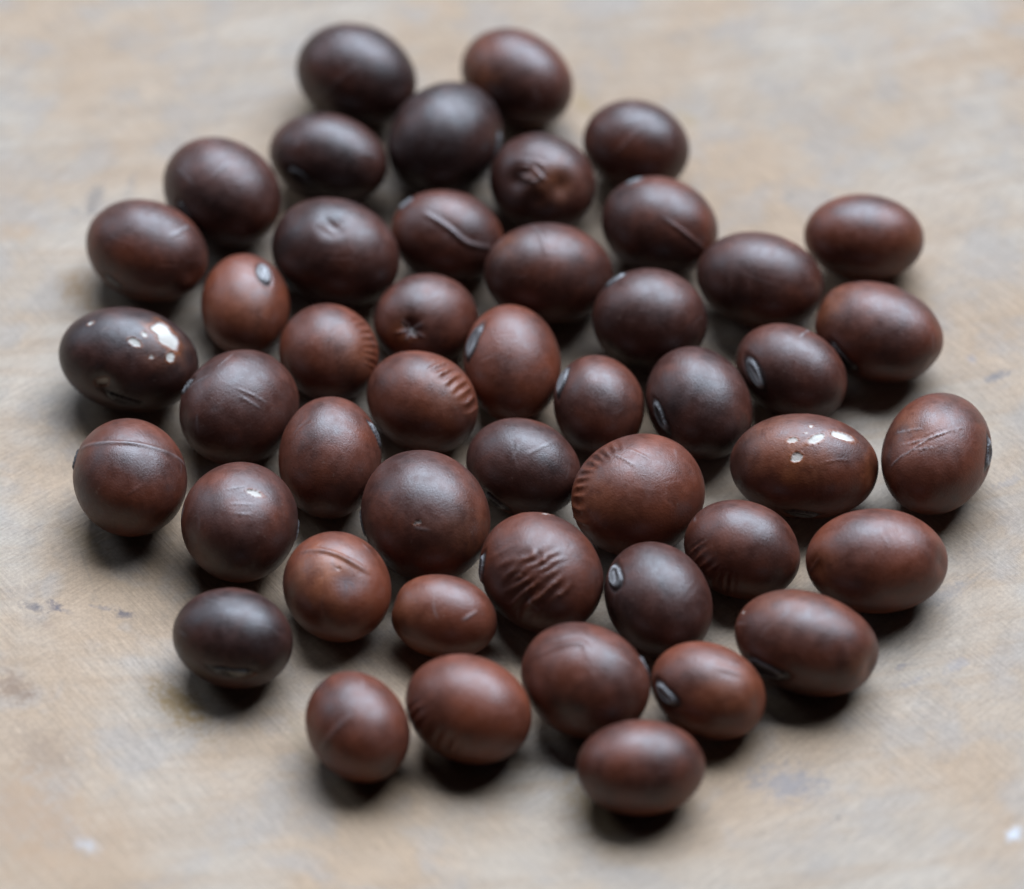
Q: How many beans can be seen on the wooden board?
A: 47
